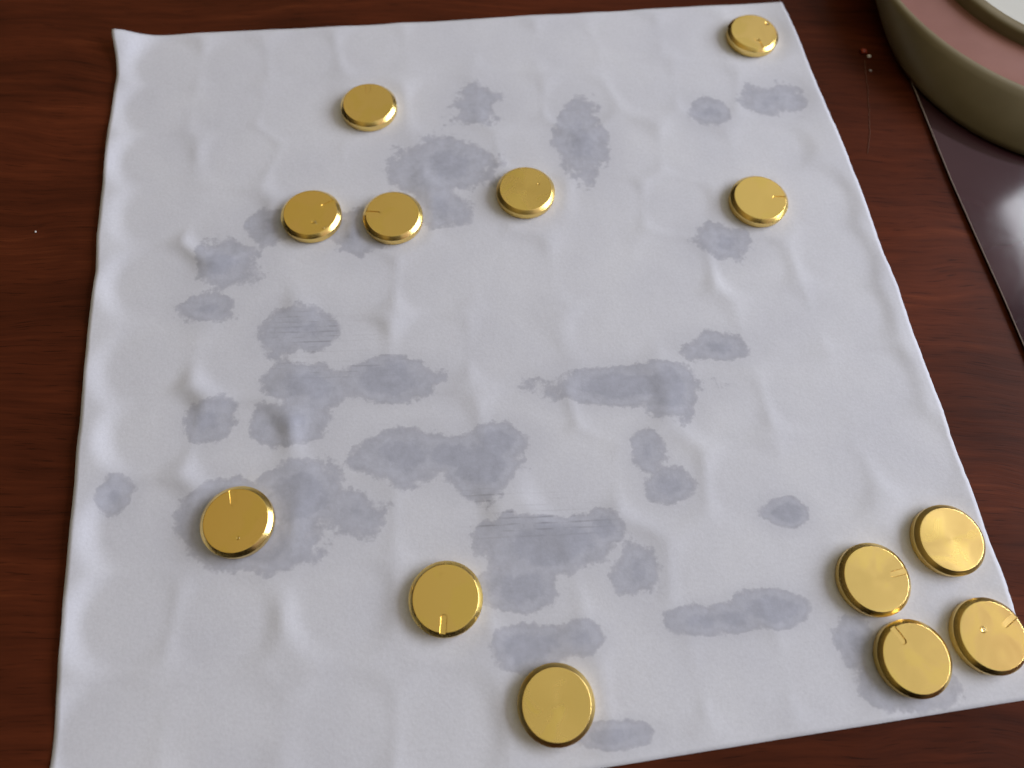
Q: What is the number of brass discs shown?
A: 13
